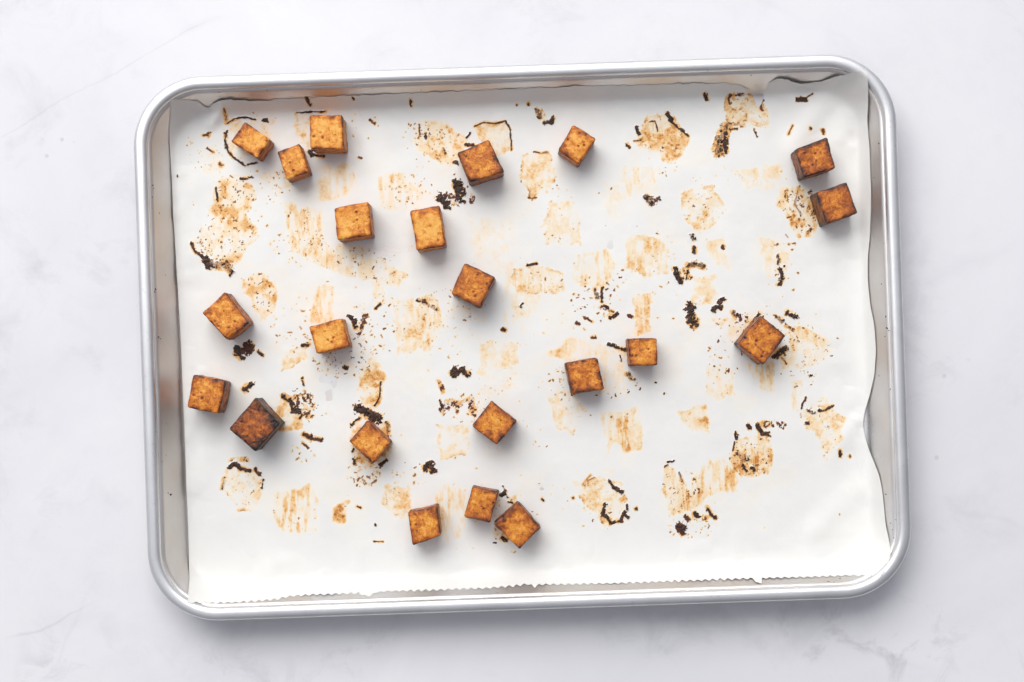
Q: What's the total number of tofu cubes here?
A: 22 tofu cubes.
